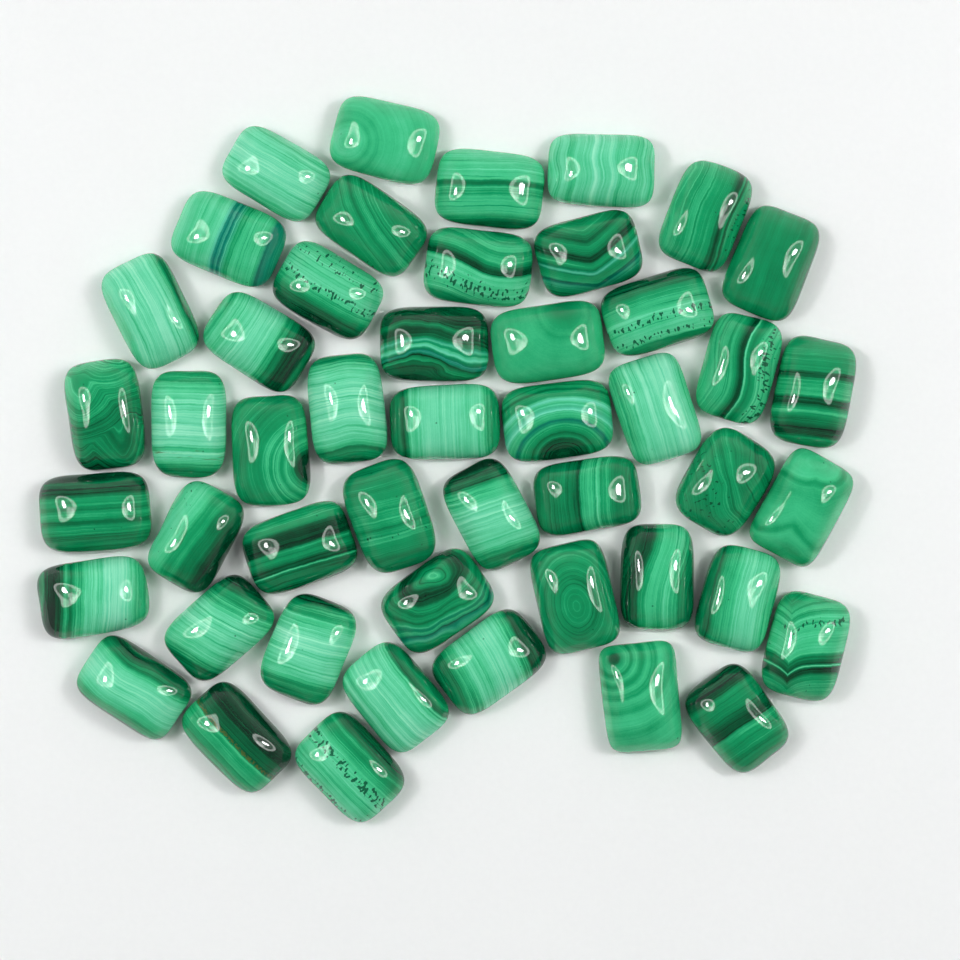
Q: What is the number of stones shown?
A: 48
